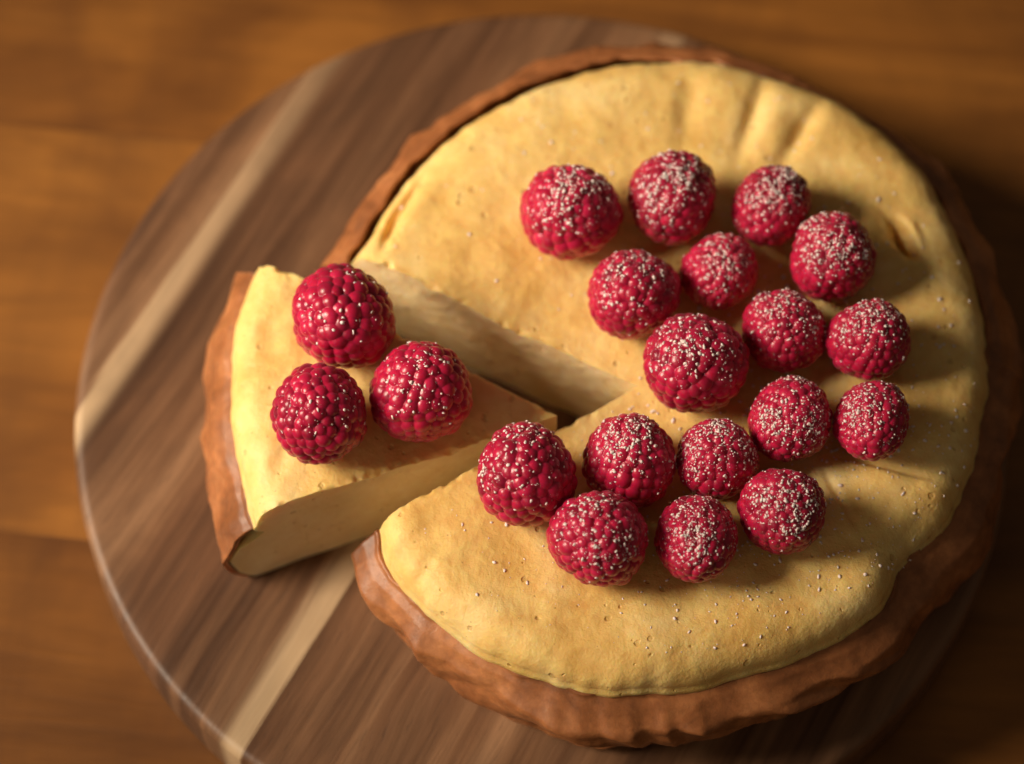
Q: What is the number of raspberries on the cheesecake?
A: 20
